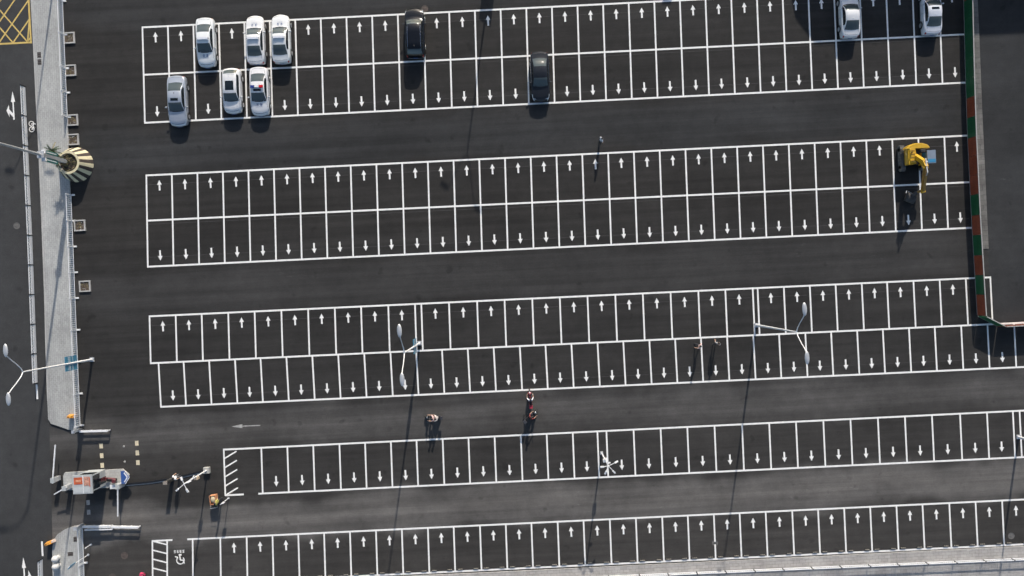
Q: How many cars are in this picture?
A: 10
